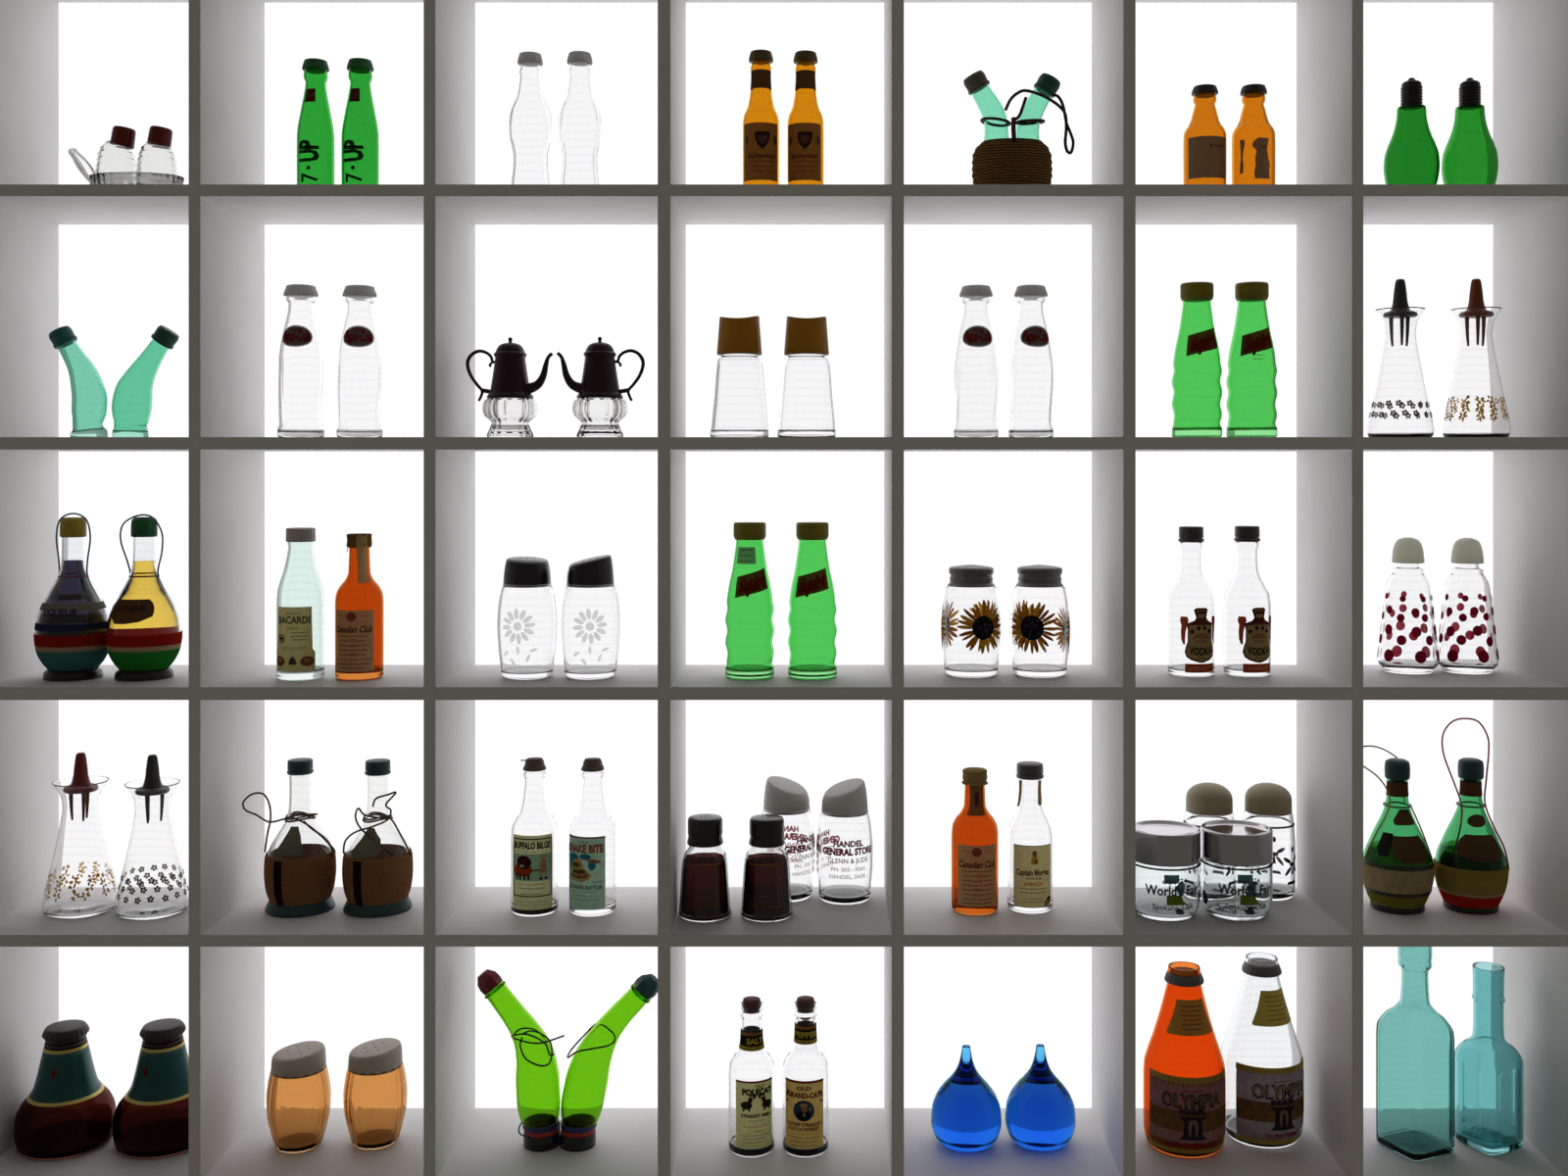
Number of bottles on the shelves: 44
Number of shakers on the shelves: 18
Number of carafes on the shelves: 4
